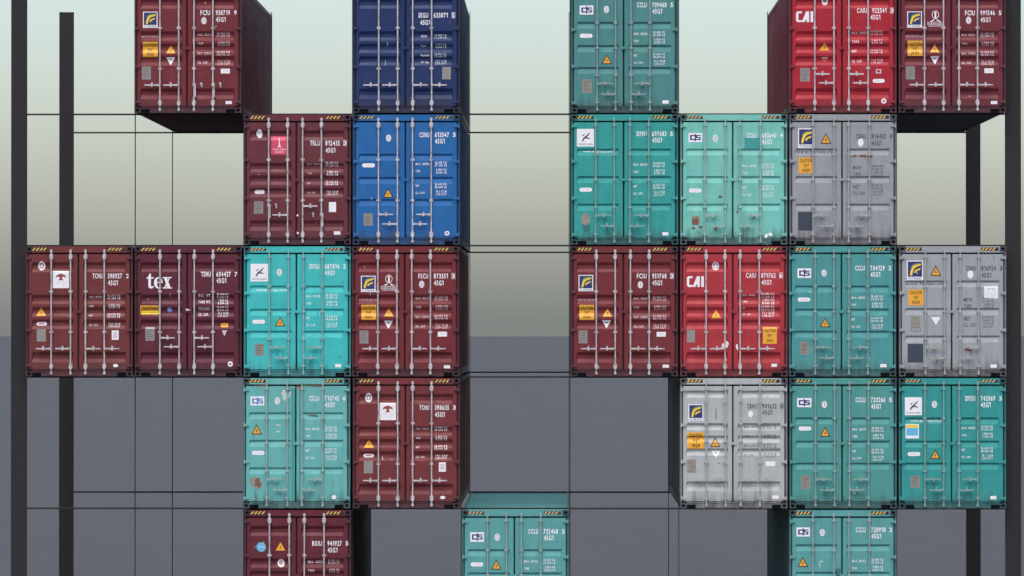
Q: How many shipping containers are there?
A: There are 26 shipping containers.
